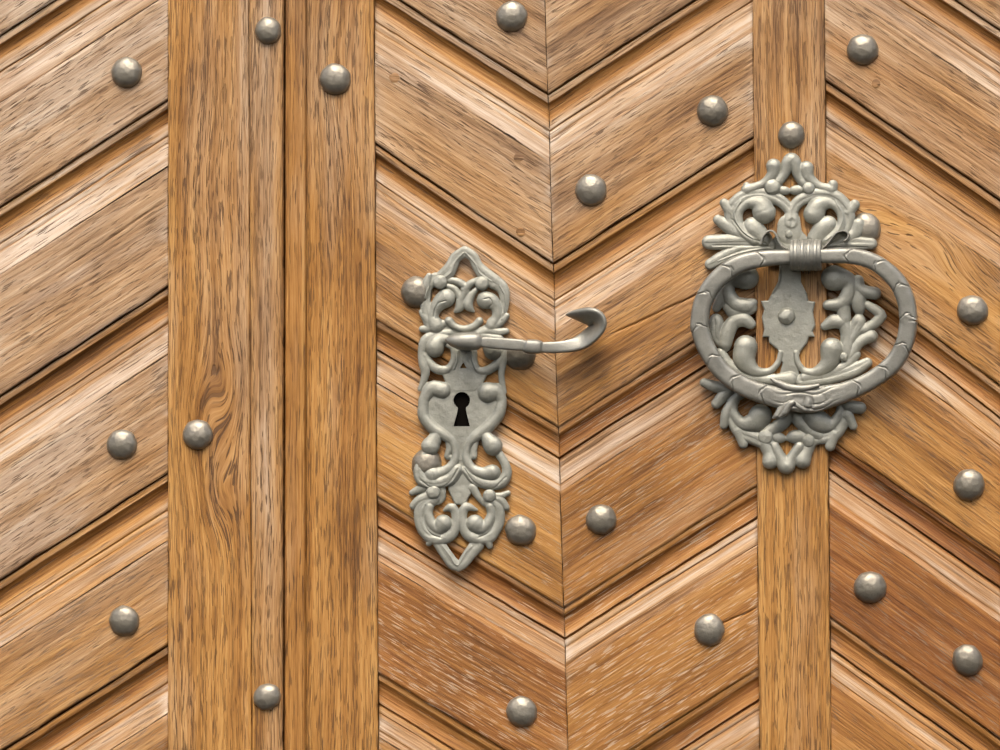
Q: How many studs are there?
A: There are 24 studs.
